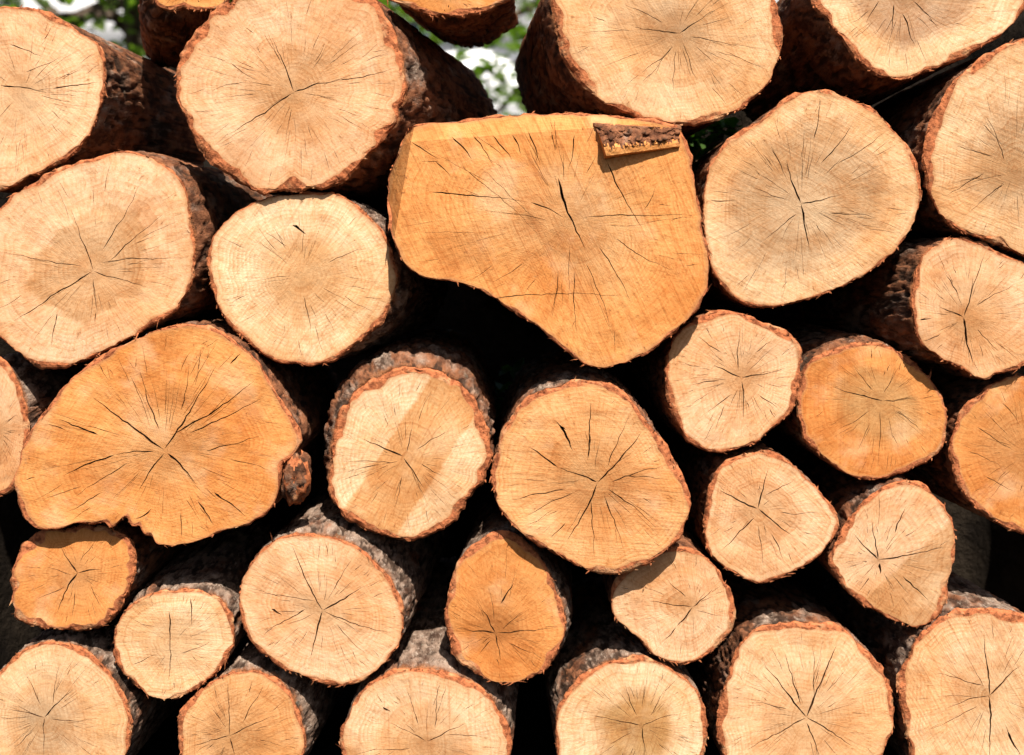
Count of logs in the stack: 32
